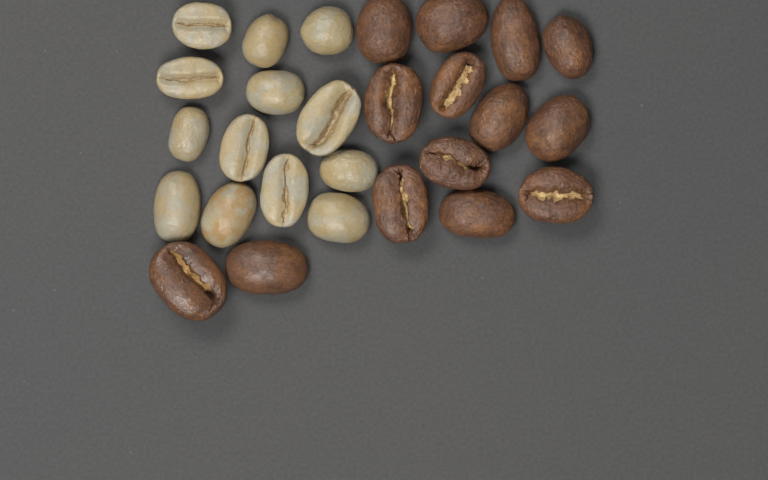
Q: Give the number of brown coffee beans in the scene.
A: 14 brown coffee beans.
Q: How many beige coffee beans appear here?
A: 13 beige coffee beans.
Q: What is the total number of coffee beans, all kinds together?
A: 27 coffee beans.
